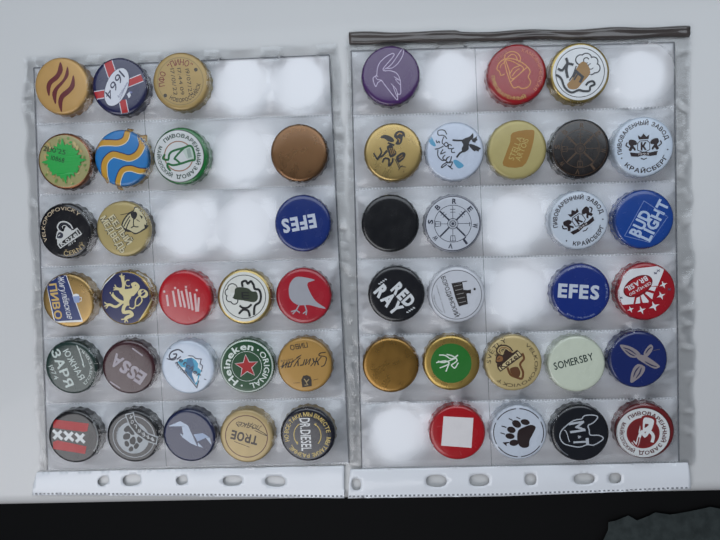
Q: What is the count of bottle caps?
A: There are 50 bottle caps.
